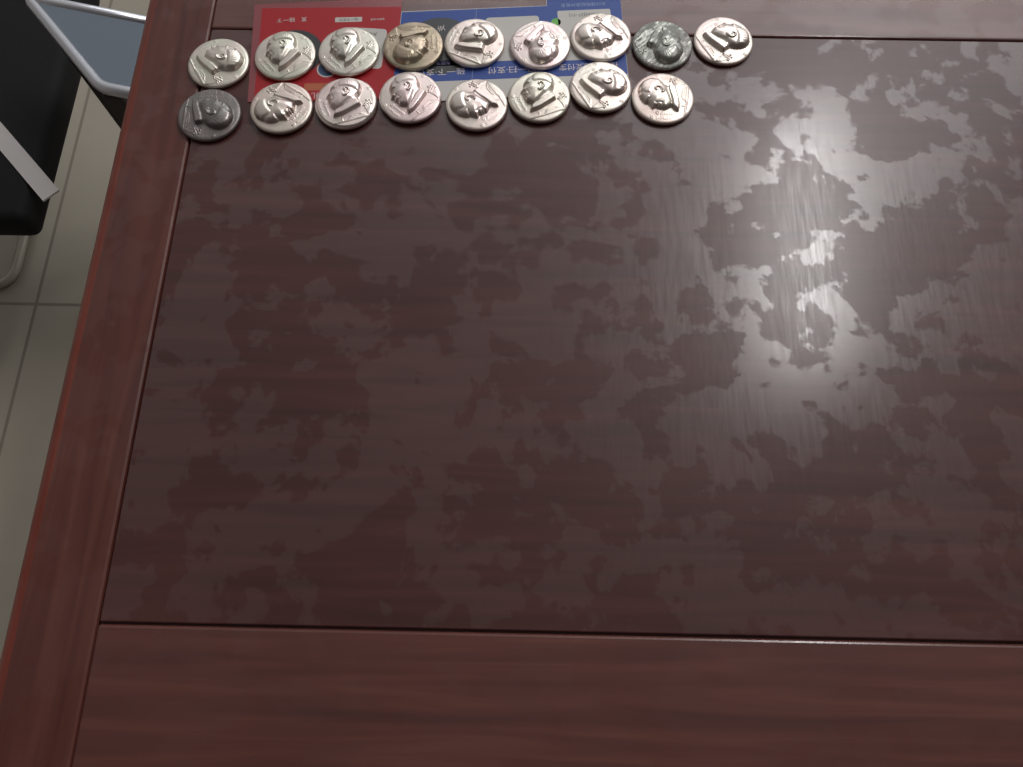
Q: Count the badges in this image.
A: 17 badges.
